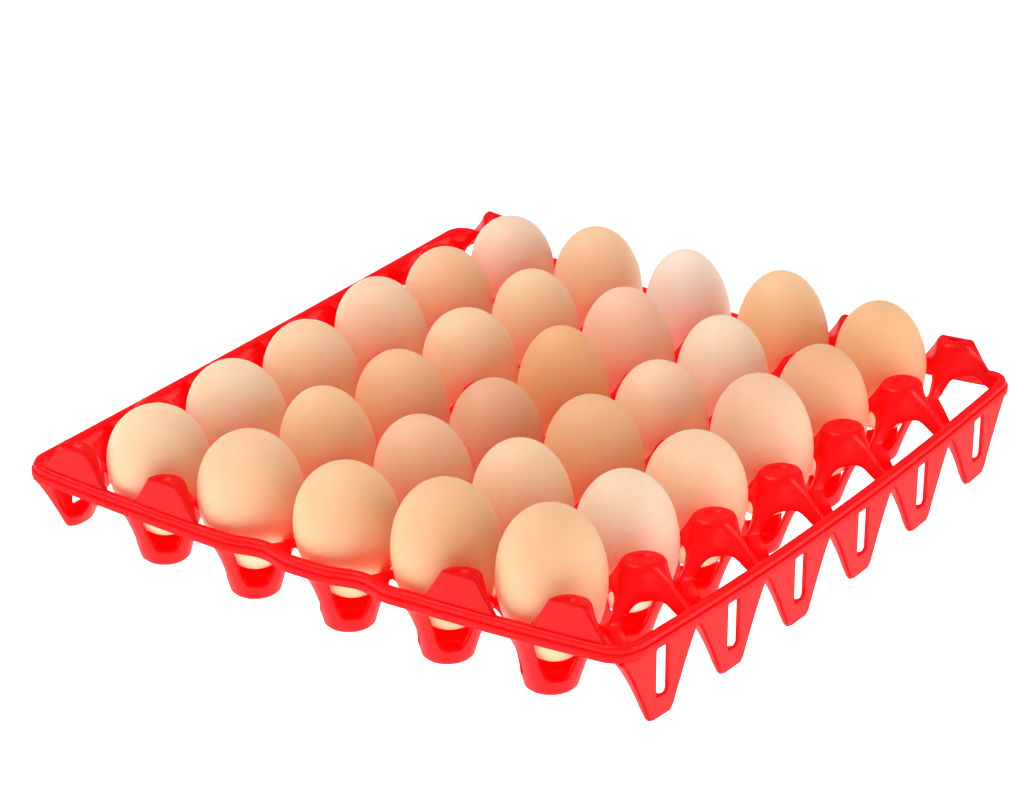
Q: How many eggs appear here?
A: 30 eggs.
